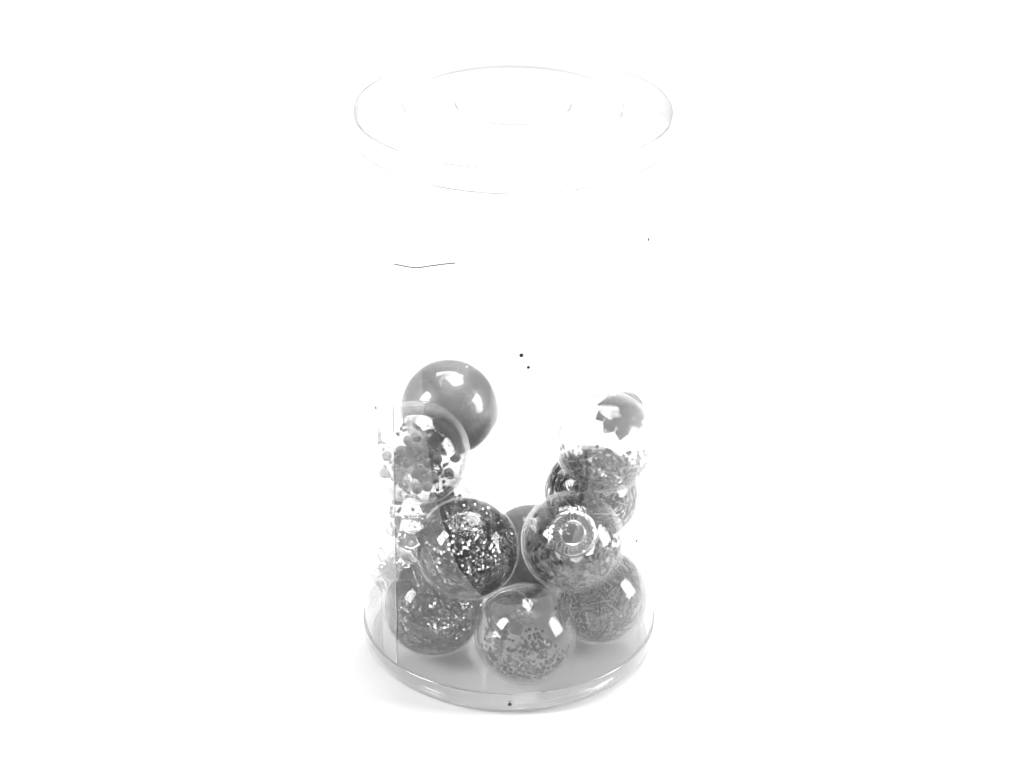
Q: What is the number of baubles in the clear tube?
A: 11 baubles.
